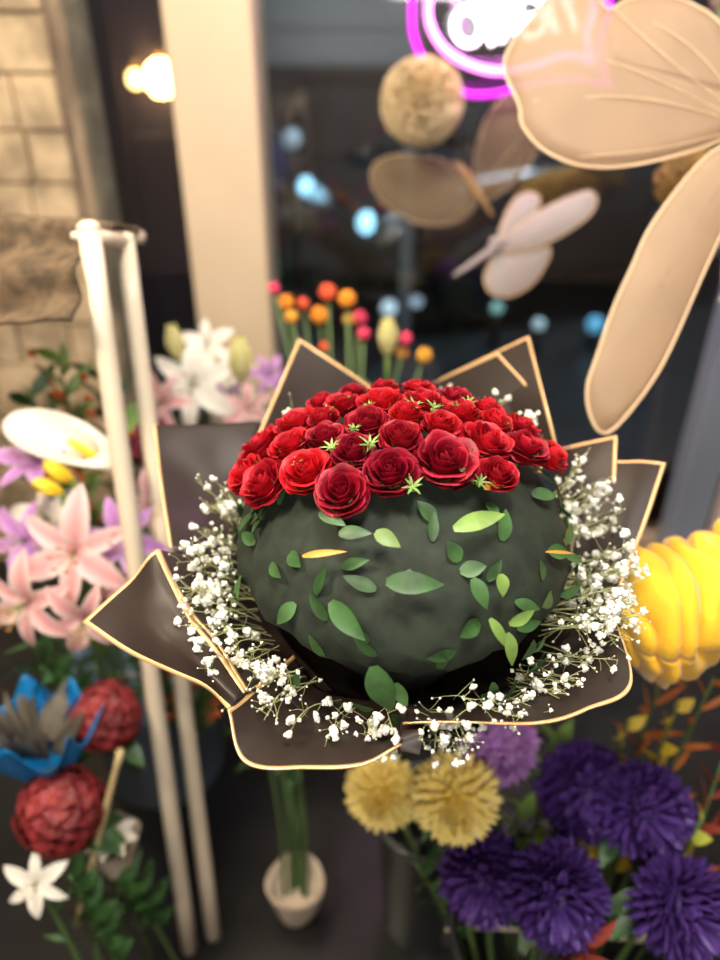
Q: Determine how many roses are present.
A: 32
